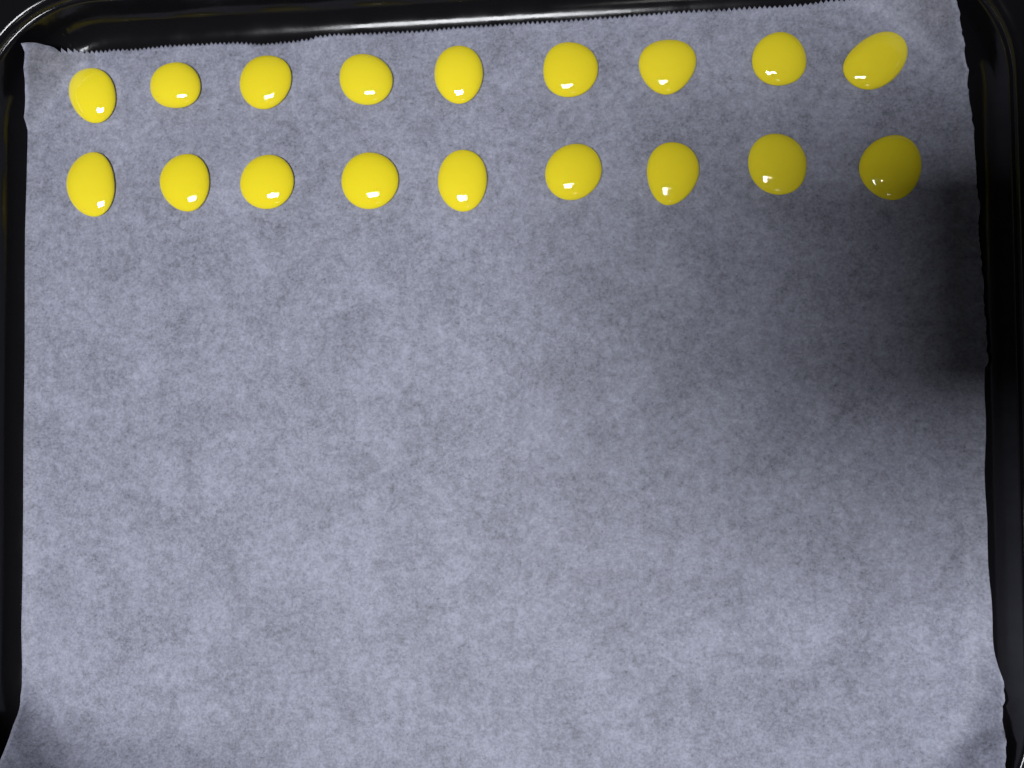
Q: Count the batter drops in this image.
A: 18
